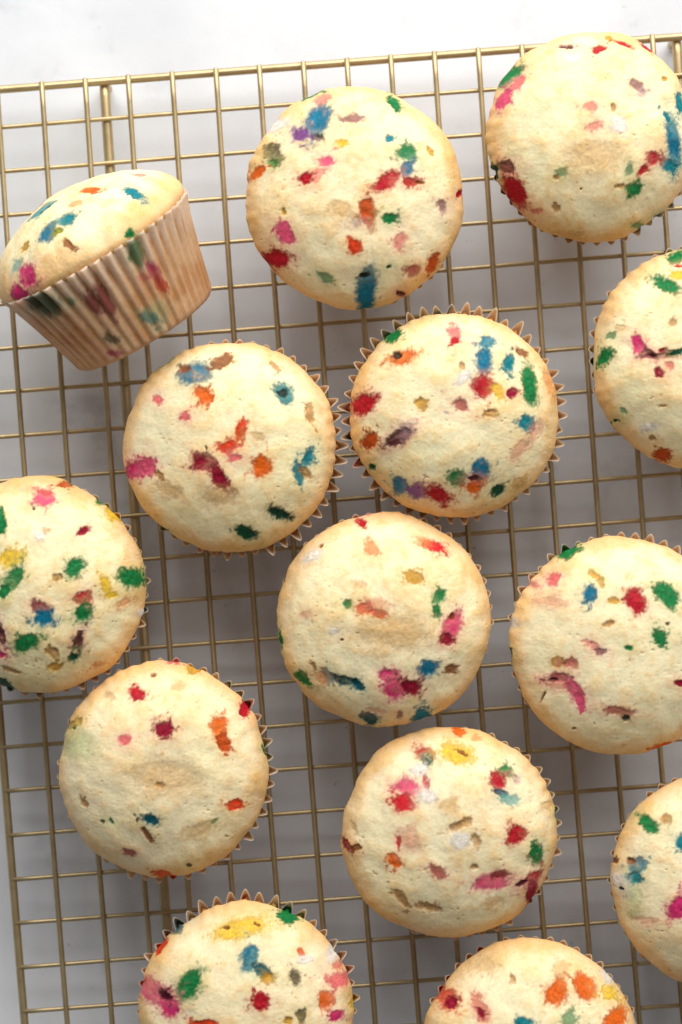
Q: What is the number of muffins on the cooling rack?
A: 14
